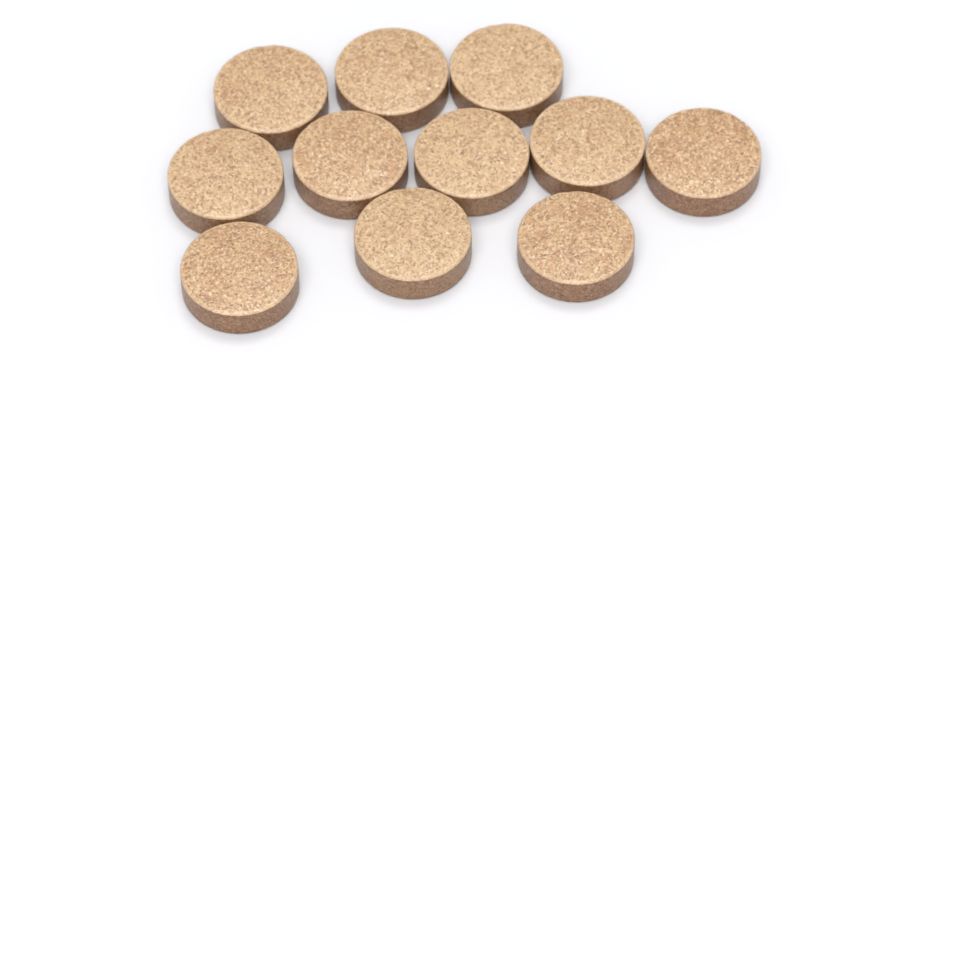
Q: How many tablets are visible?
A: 11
